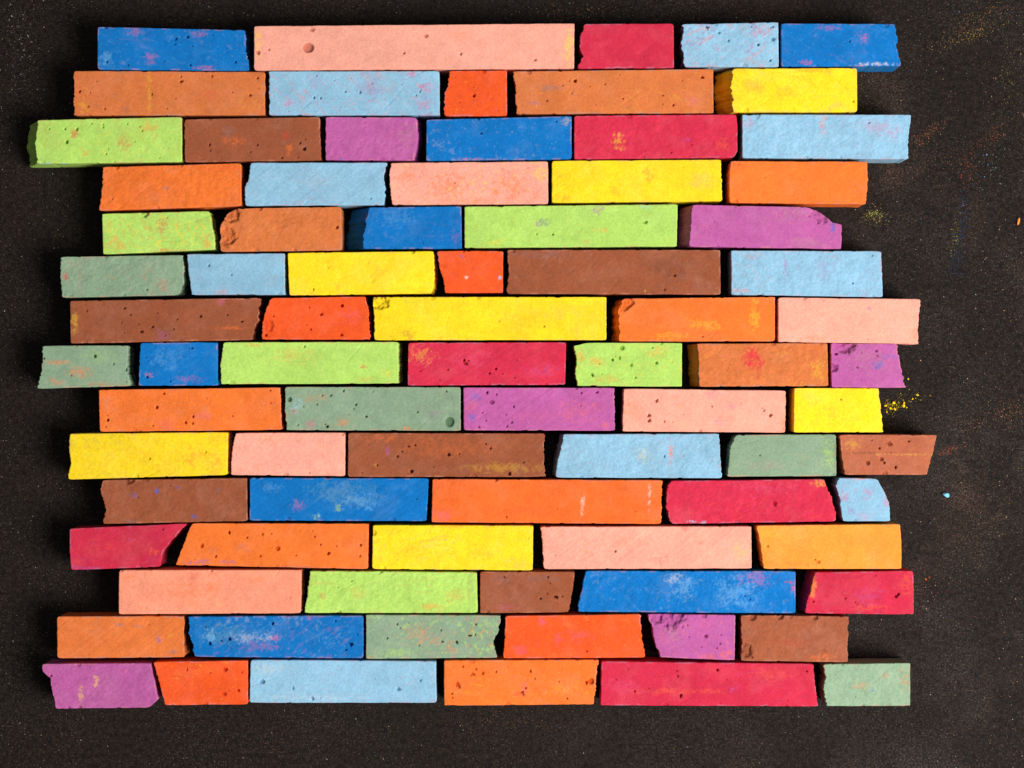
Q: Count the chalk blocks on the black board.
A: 82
